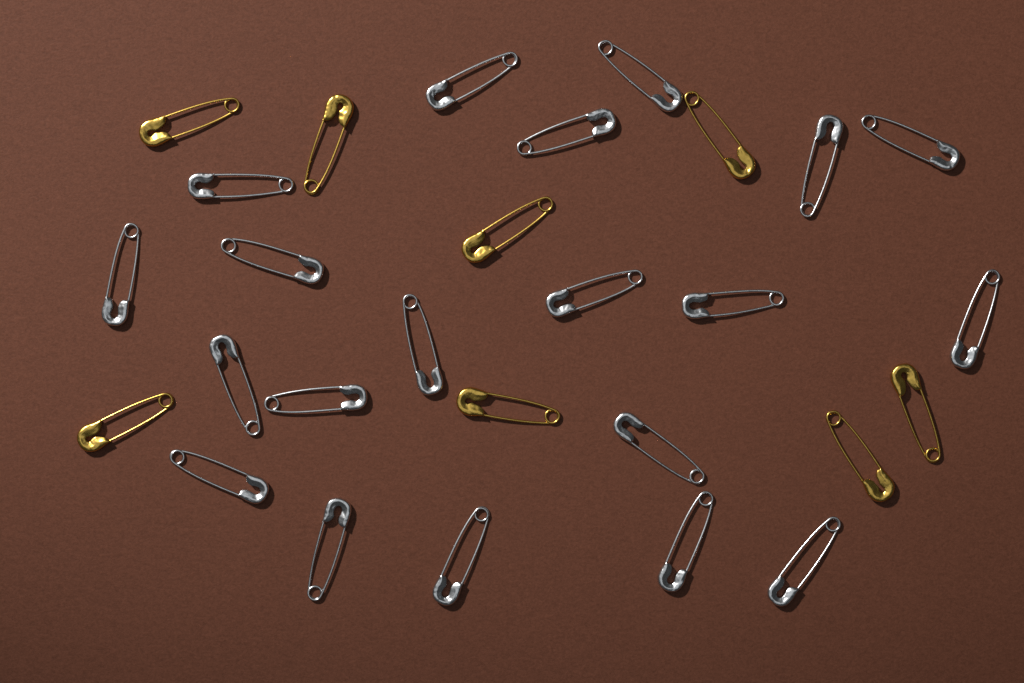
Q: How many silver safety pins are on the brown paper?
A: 20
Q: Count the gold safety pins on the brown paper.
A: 8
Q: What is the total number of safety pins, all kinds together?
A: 28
